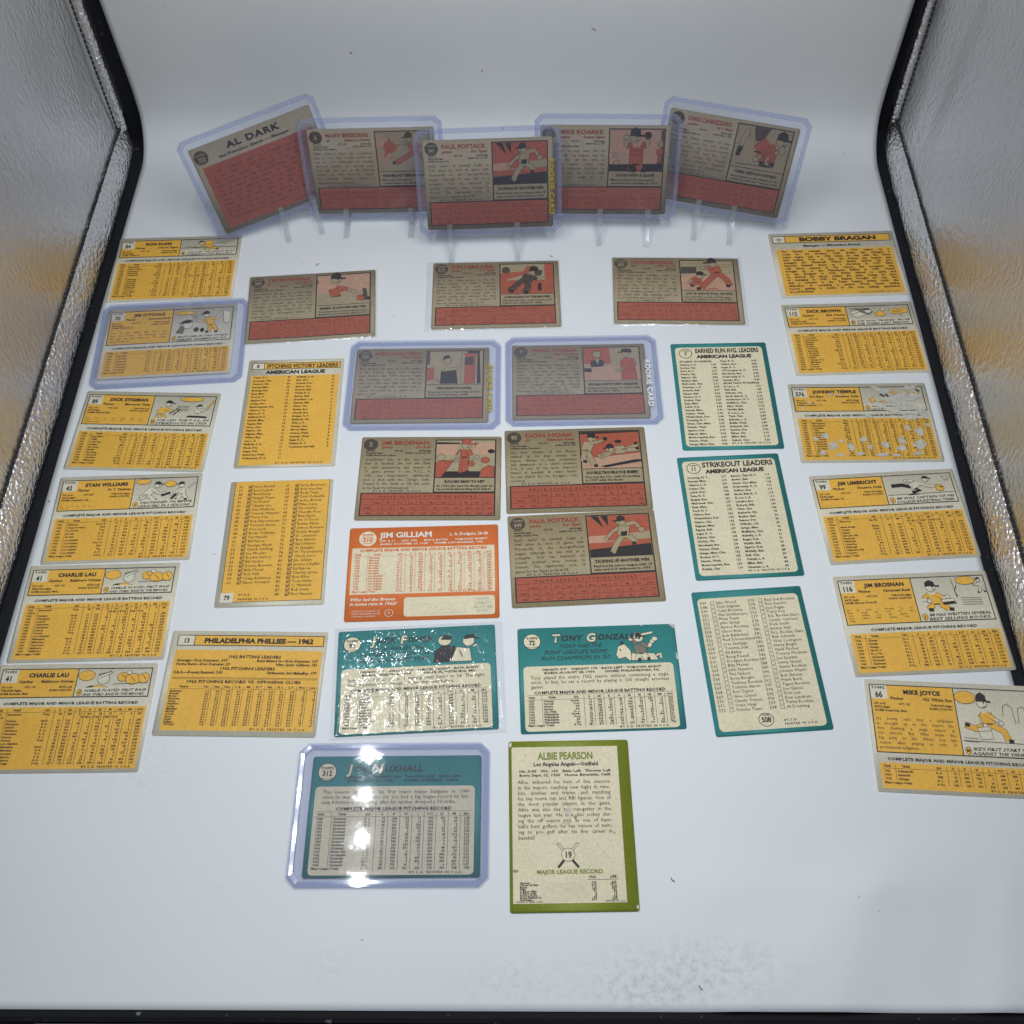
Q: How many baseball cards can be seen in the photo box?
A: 36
